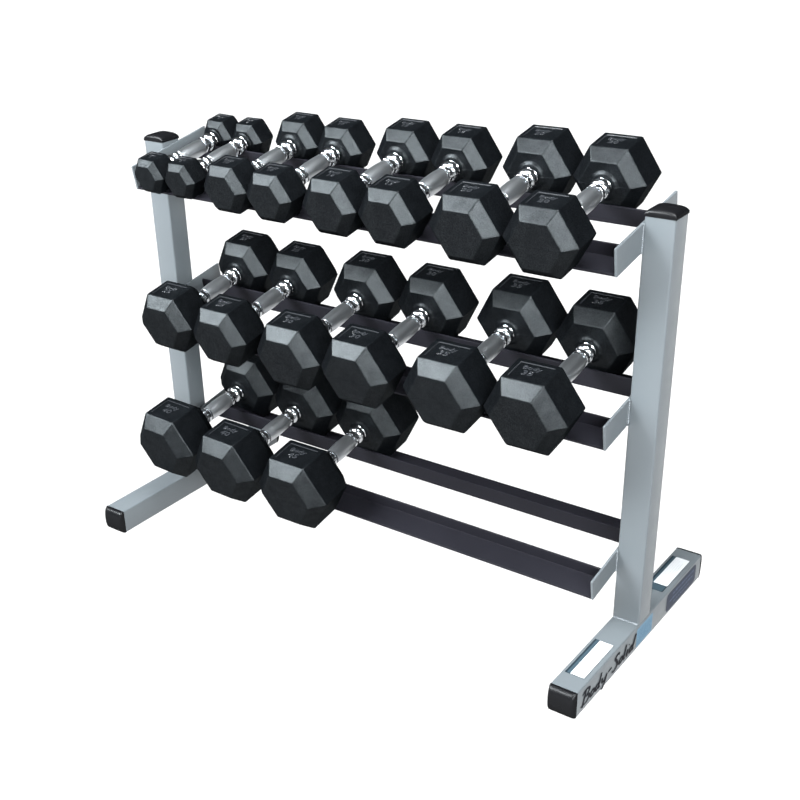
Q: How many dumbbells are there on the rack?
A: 17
